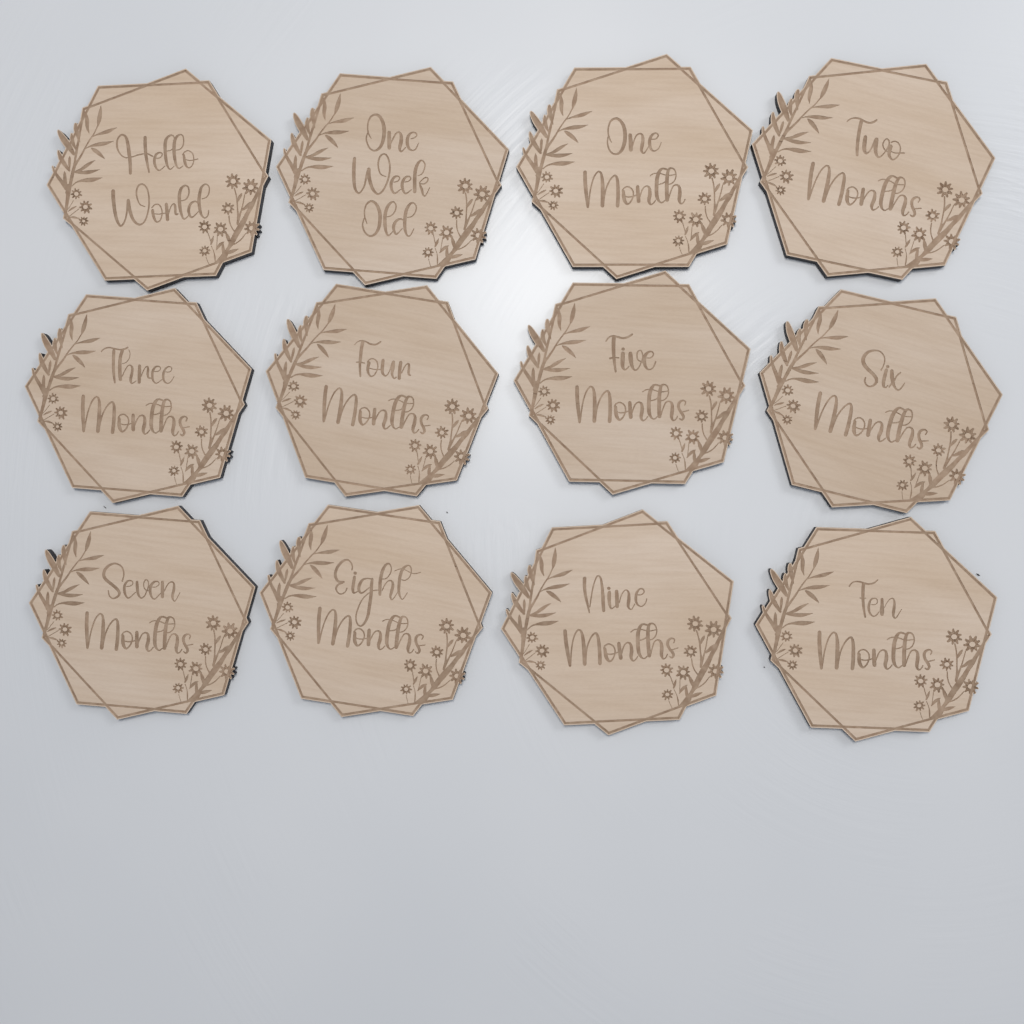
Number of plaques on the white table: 12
